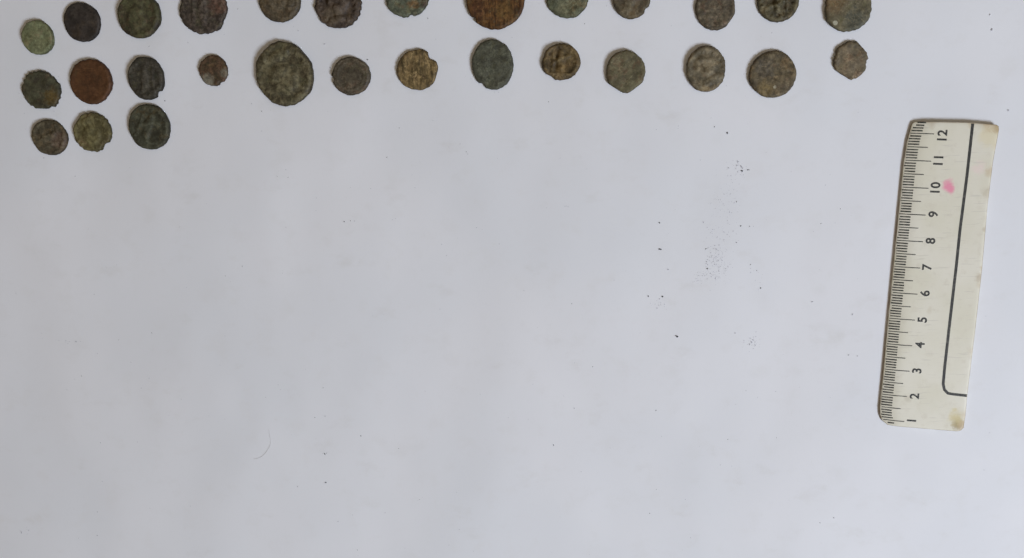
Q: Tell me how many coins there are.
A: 29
